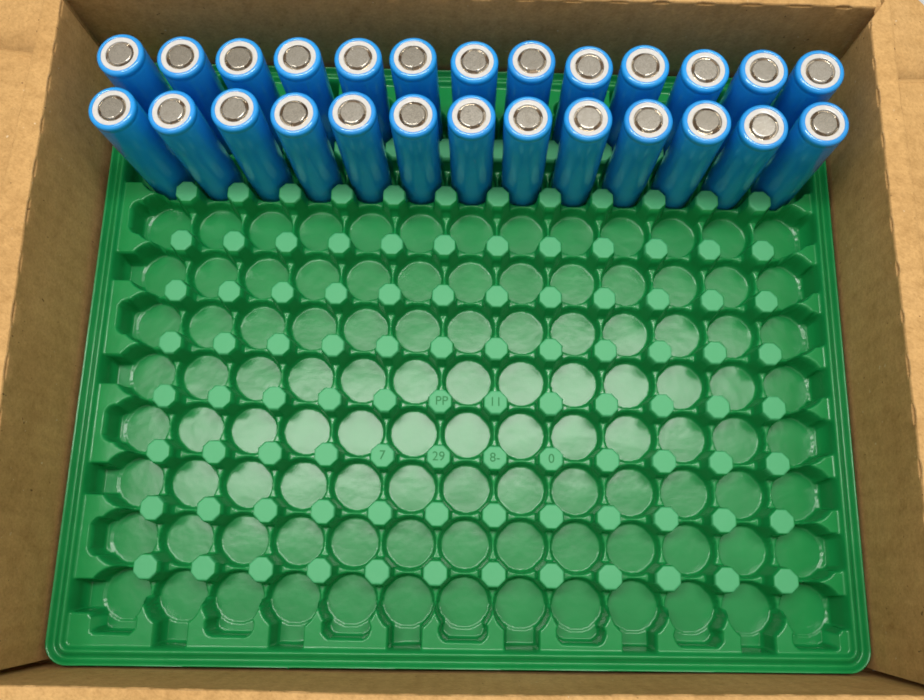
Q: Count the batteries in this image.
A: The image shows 26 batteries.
